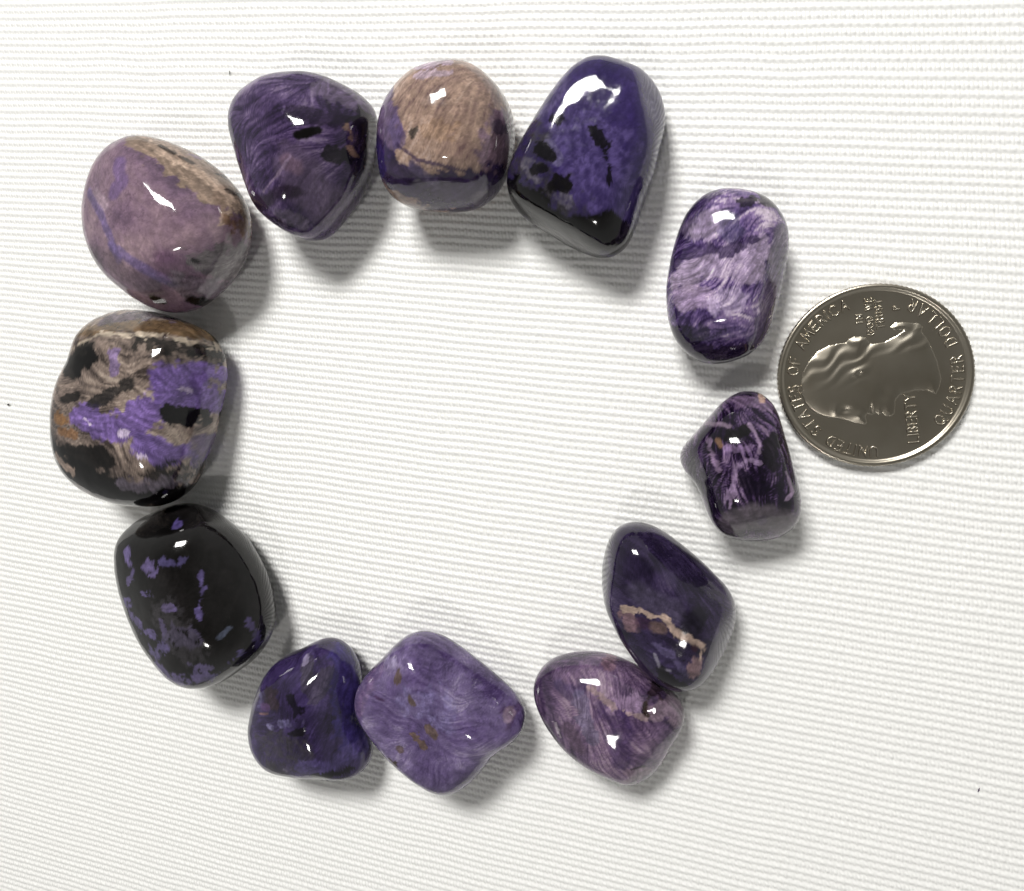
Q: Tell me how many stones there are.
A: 12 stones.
